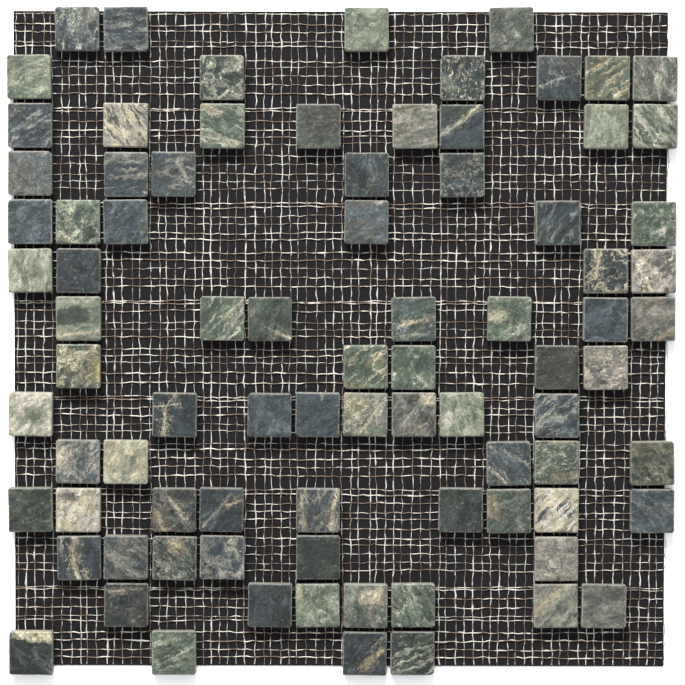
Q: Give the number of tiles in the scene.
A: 84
